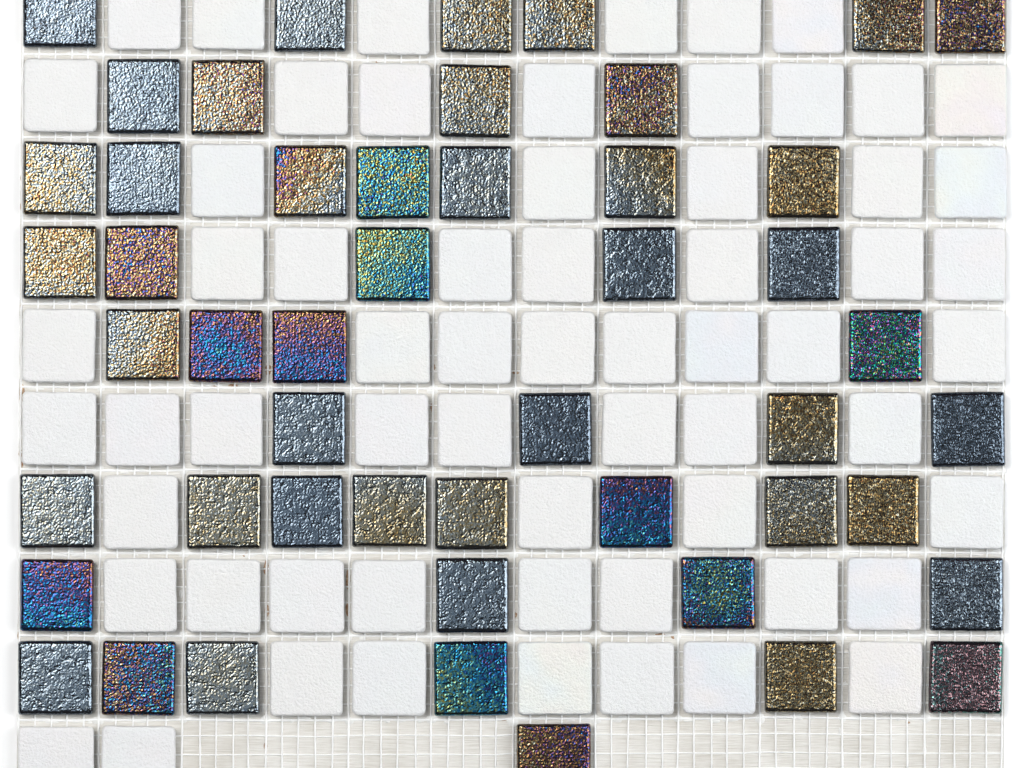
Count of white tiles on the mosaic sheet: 62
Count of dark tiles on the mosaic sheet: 49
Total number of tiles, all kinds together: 111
